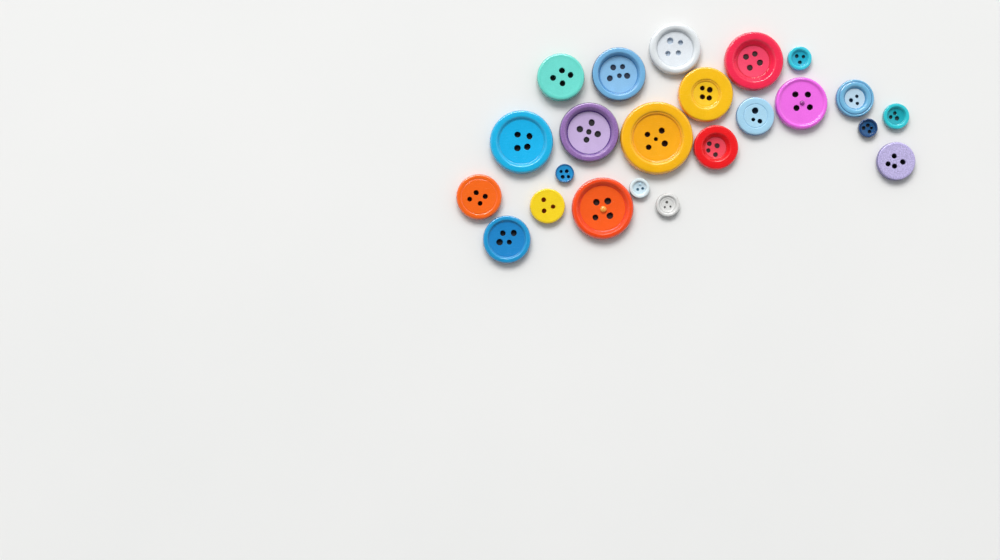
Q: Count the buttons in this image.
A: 23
